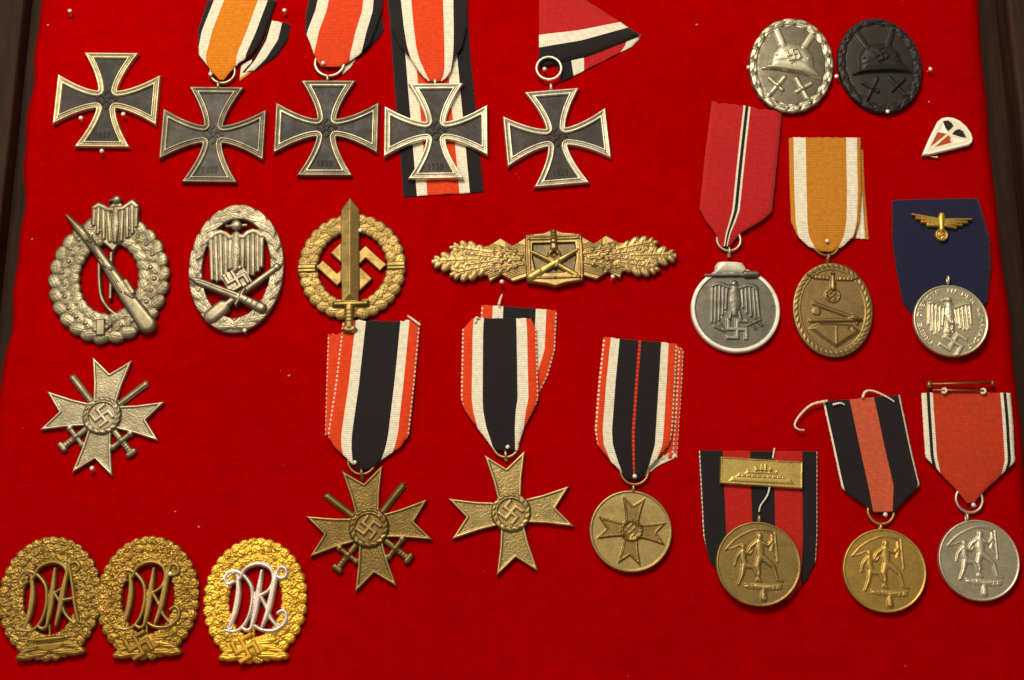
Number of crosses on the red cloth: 8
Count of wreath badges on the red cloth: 8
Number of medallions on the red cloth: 7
